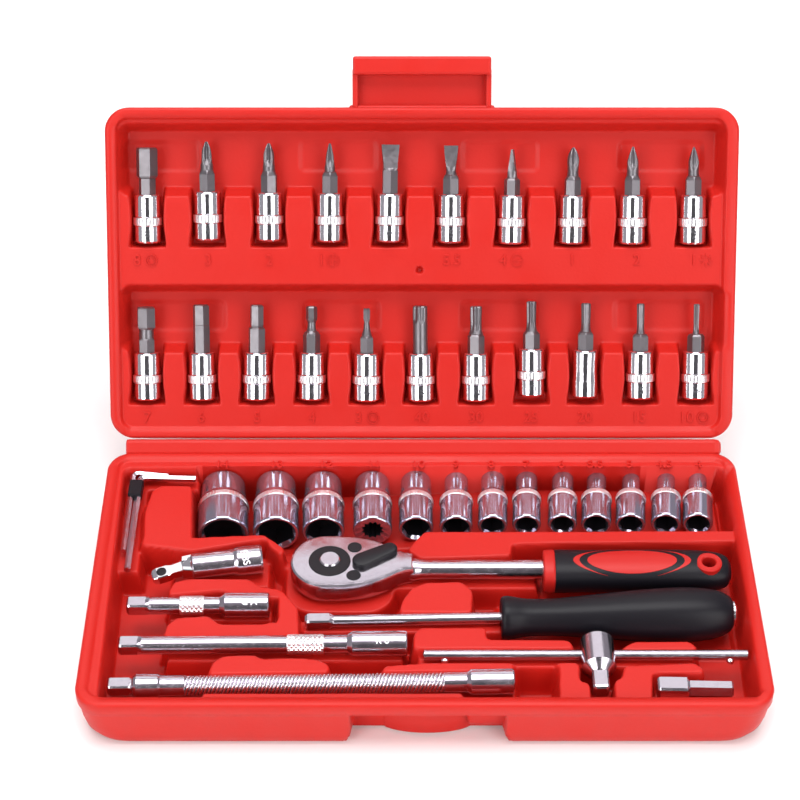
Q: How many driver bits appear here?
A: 21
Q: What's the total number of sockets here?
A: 13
